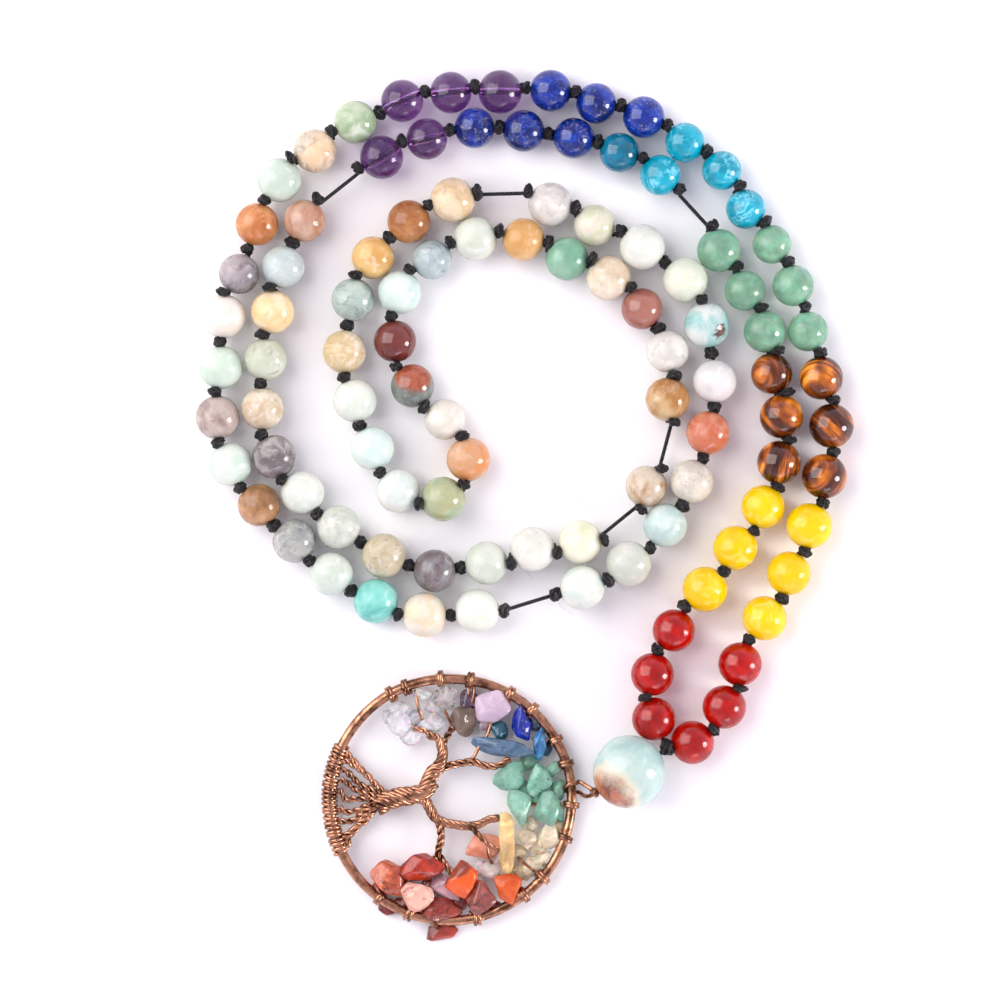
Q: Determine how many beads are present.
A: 103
